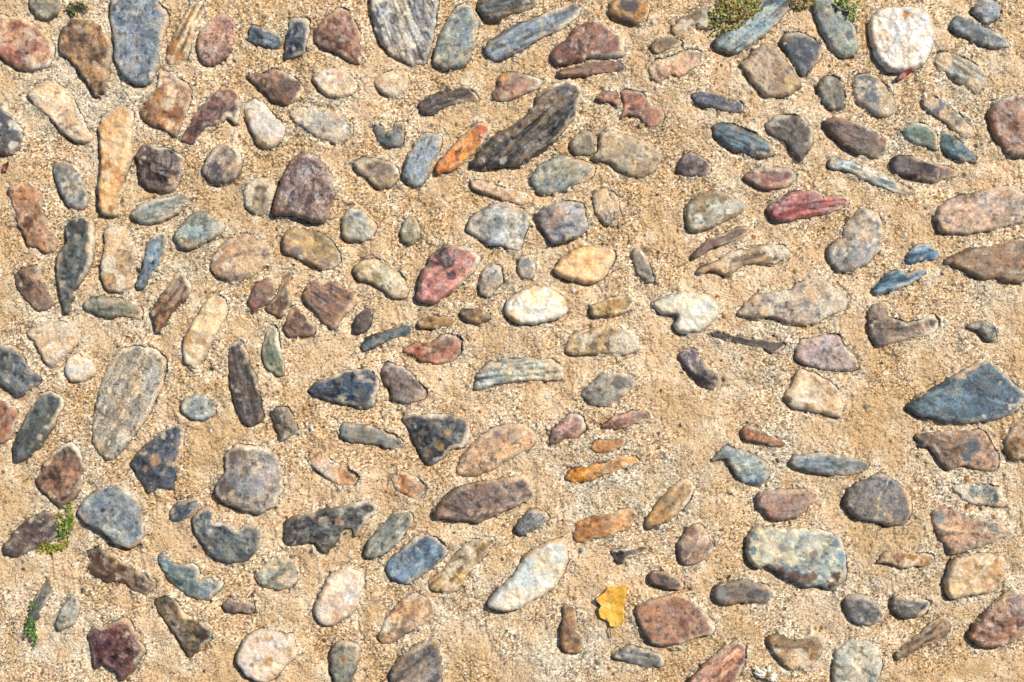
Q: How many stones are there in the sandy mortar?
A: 200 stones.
